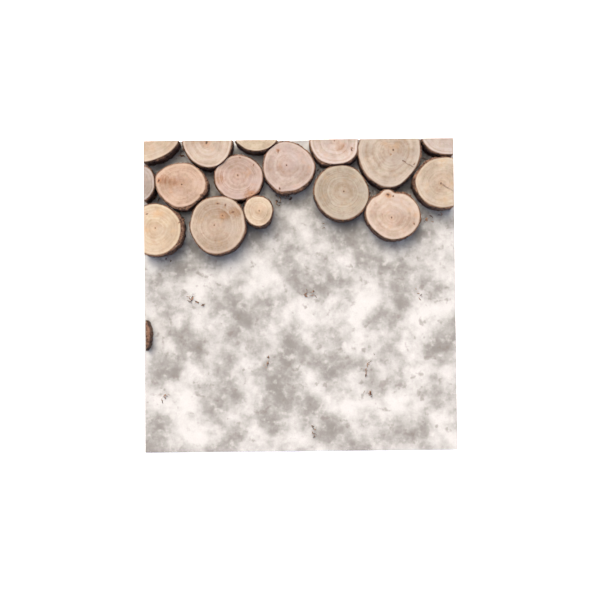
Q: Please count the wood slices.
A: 16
